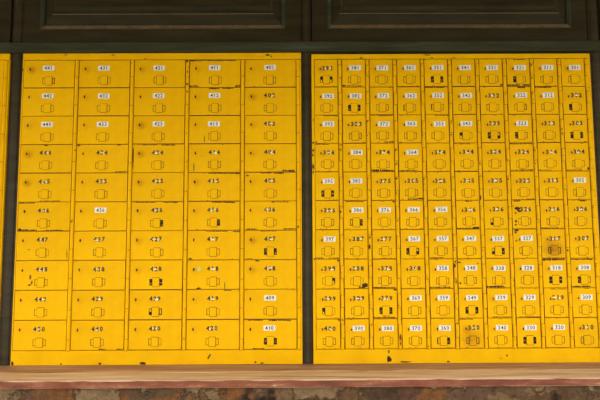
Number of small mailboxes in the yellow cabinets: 100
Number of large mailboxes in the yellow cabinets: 50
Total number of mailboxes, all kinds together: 150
